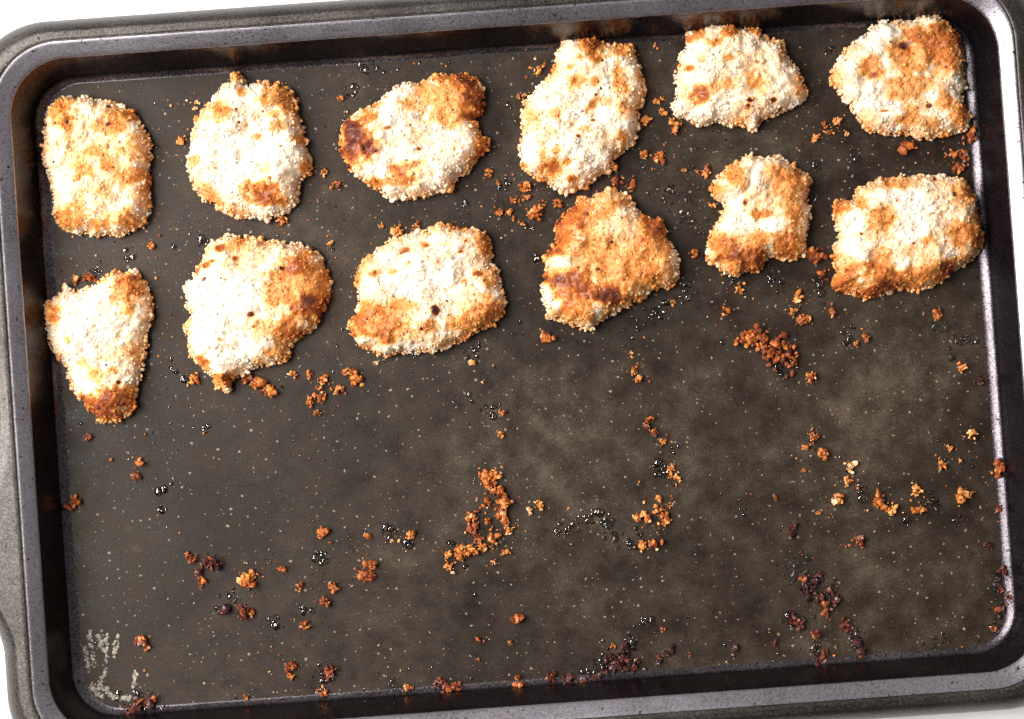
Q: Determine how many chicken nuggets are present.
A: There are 12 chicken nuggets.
